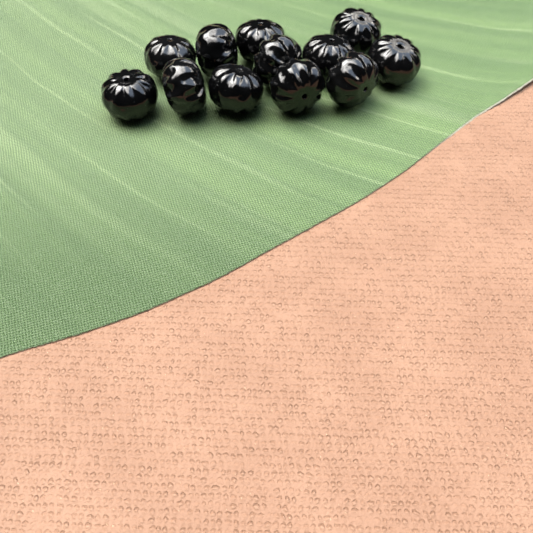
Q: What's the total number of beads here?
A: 12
